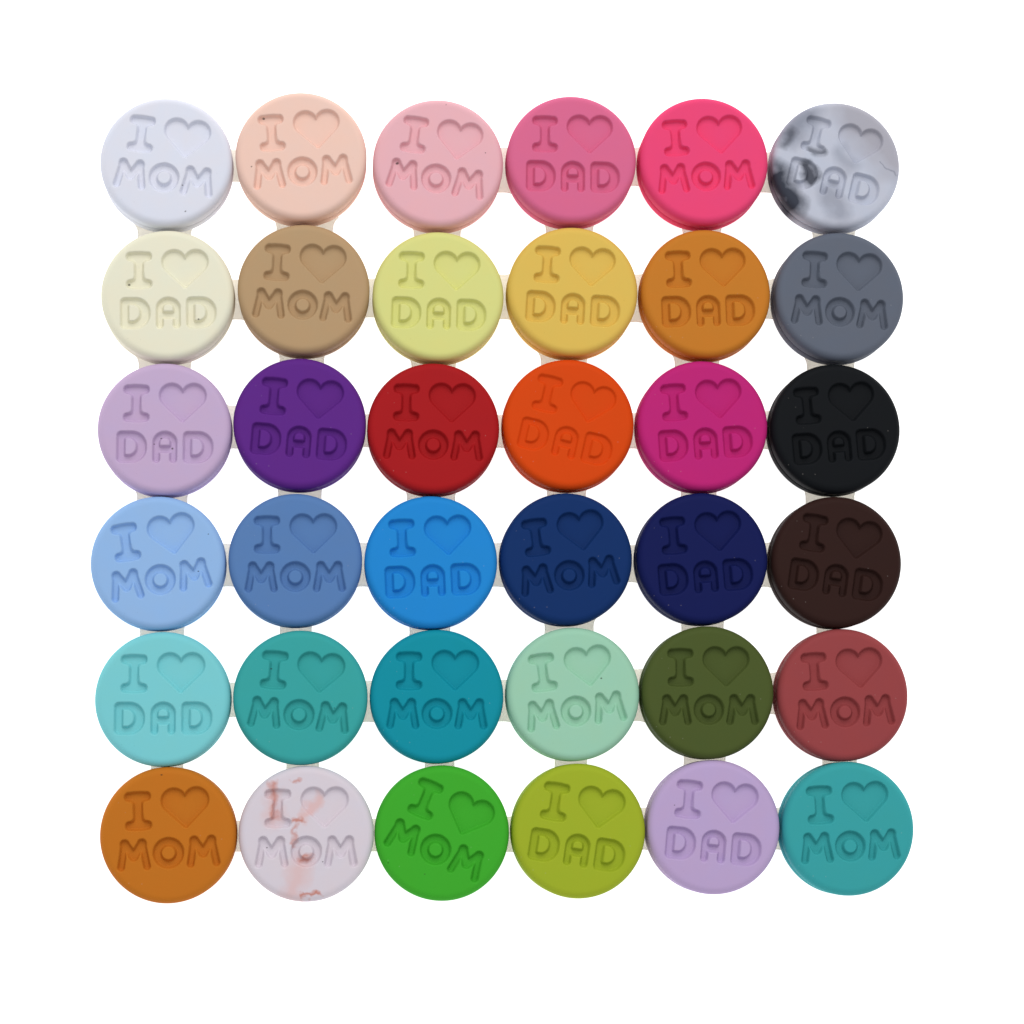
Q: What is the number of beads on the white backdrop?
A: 36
